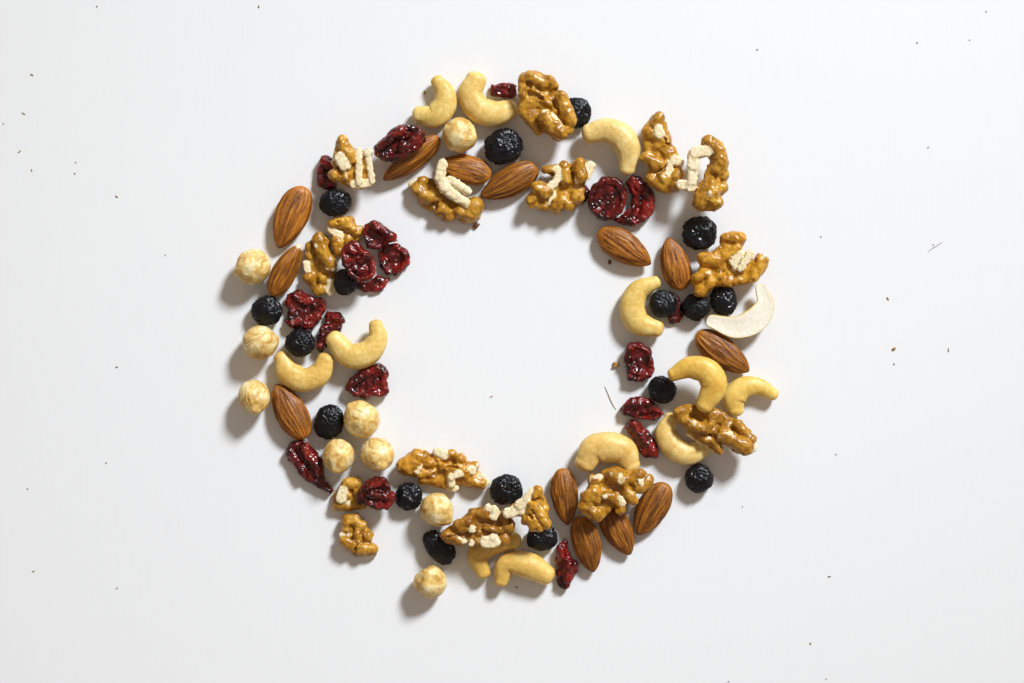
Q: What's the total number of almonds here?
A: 13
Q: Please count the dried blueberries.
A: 17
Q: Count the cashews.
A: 13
